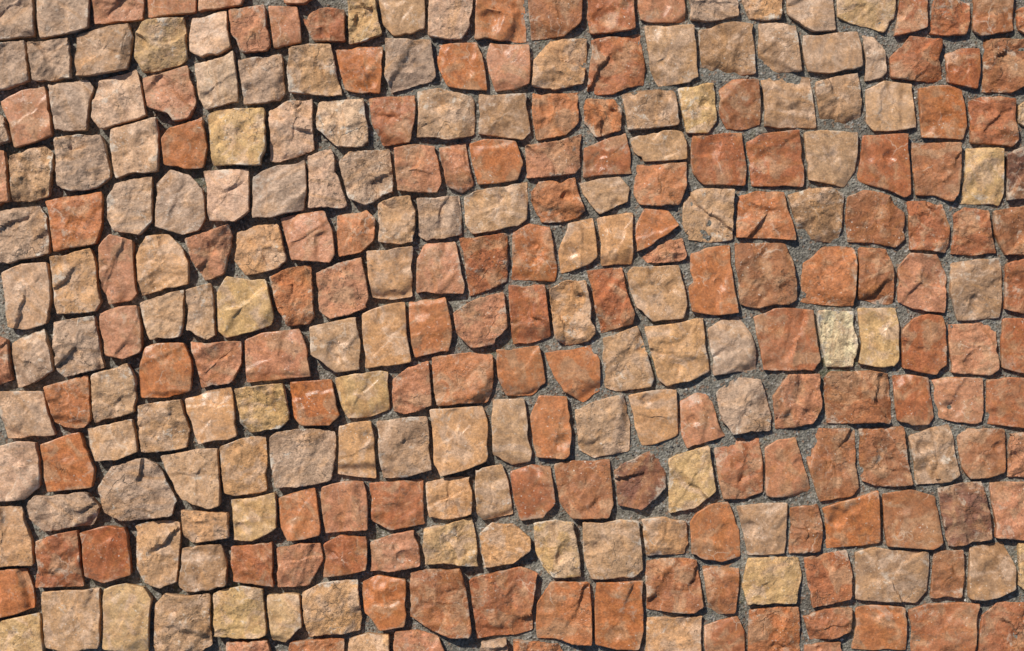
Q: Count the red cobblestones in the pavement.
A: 139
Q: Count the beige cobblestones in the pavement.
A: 128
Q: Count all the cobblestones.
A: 267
